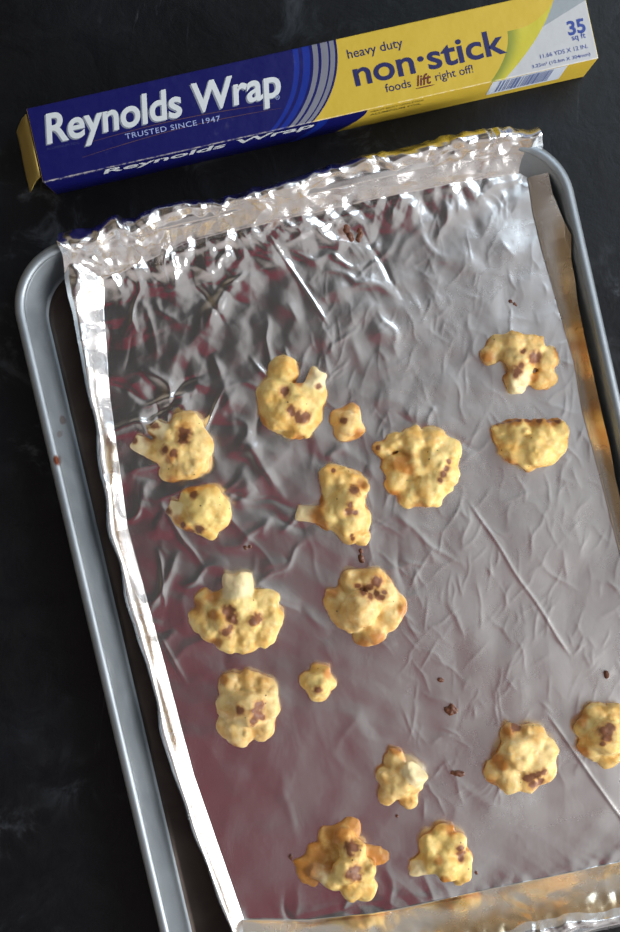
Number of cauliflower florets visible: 17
